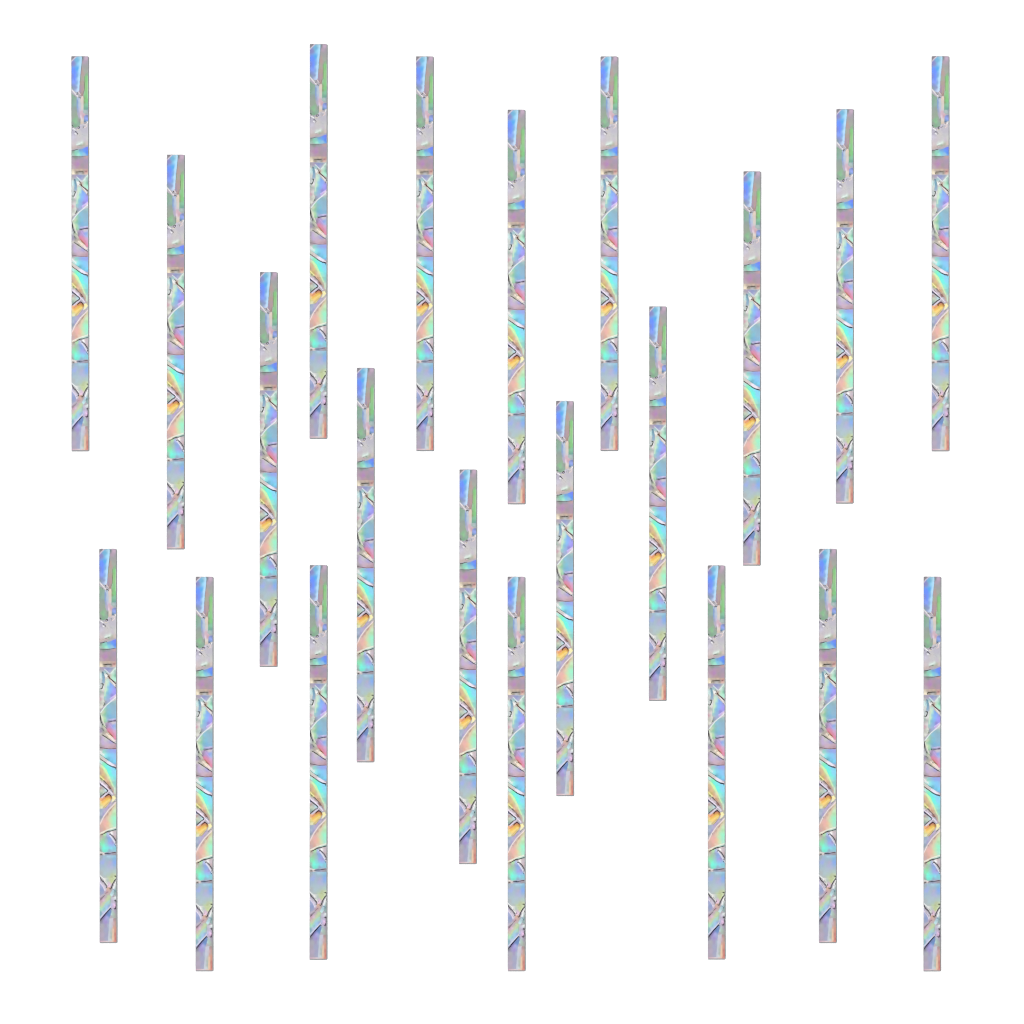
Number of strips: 21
